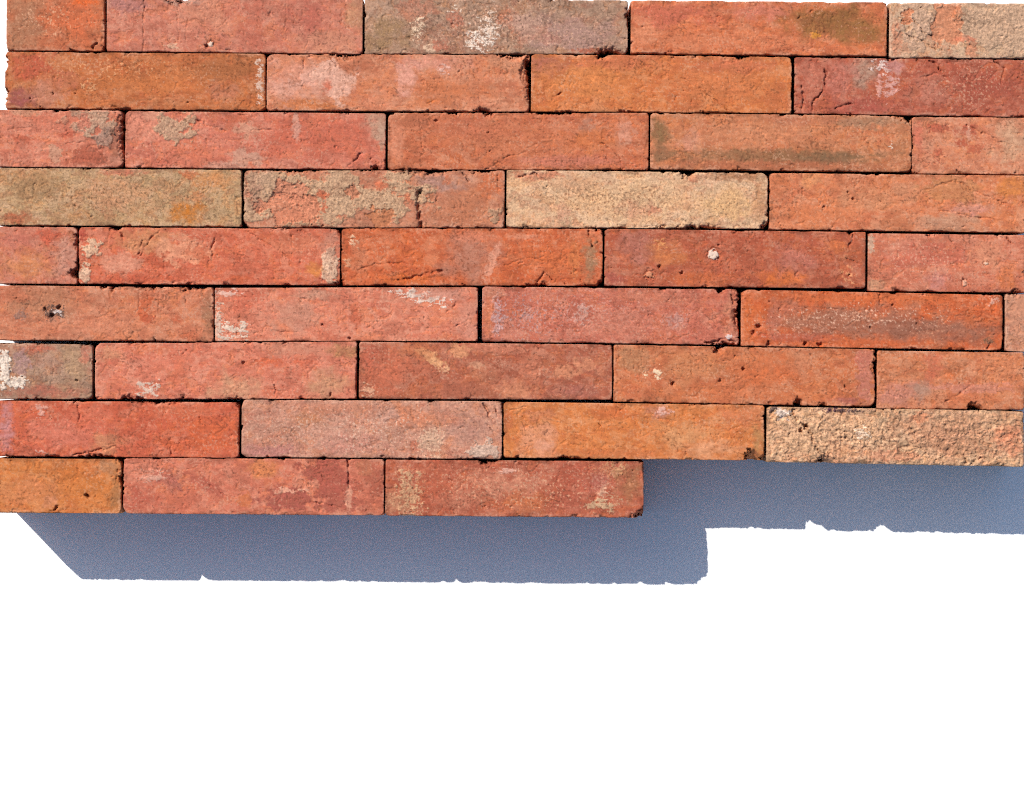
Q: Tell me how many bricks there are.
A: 40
